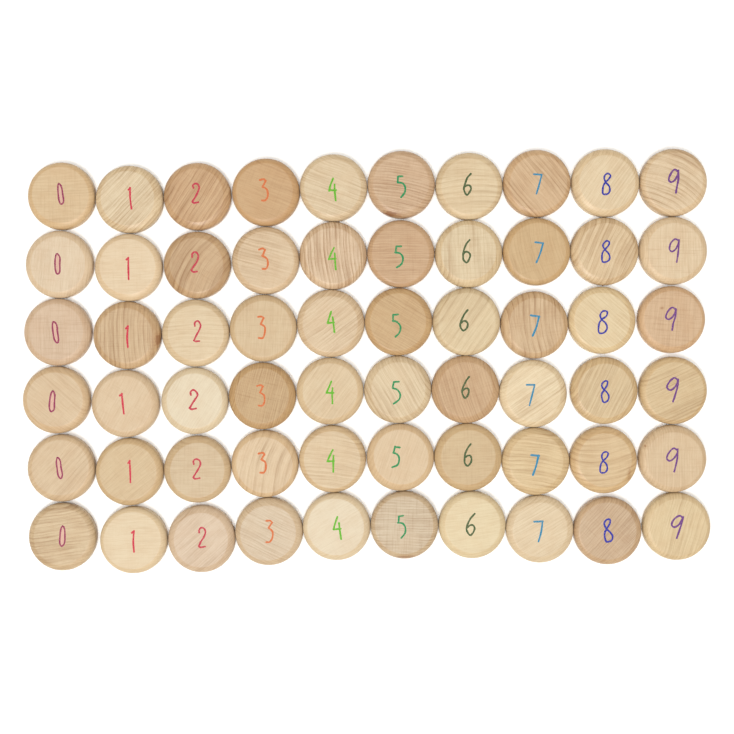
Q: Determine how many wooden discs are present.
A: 60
